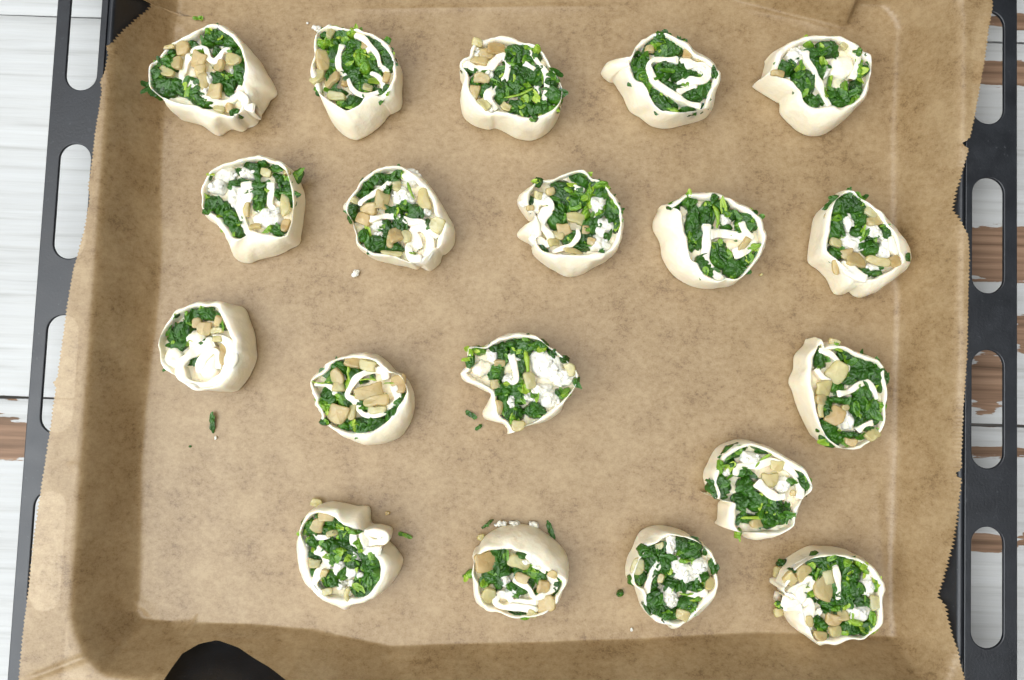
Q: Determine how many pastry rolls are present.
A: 19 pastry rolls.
